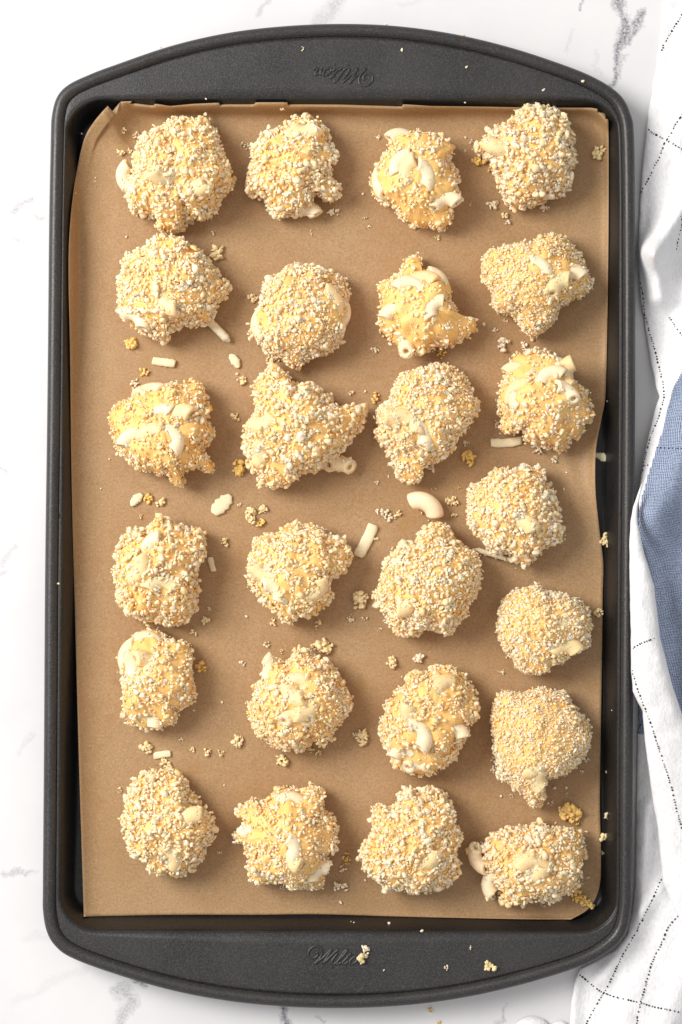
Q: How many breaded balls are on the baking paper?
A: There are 25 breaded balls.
